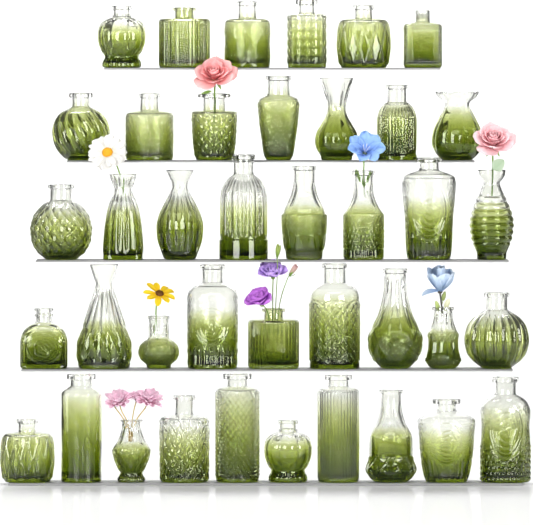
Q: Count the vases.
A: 40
